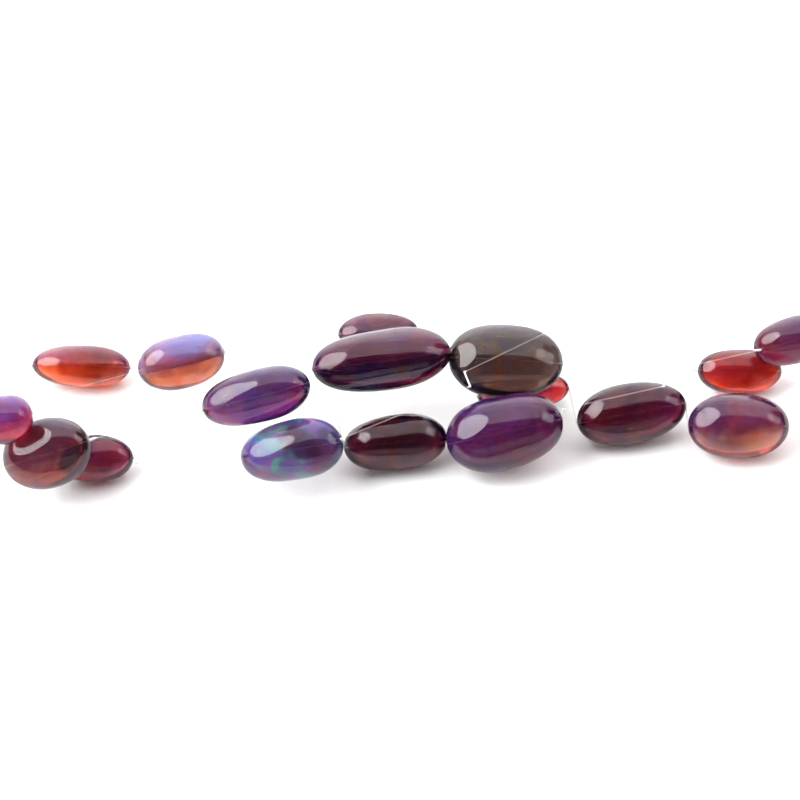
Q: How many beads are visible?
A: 17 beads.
